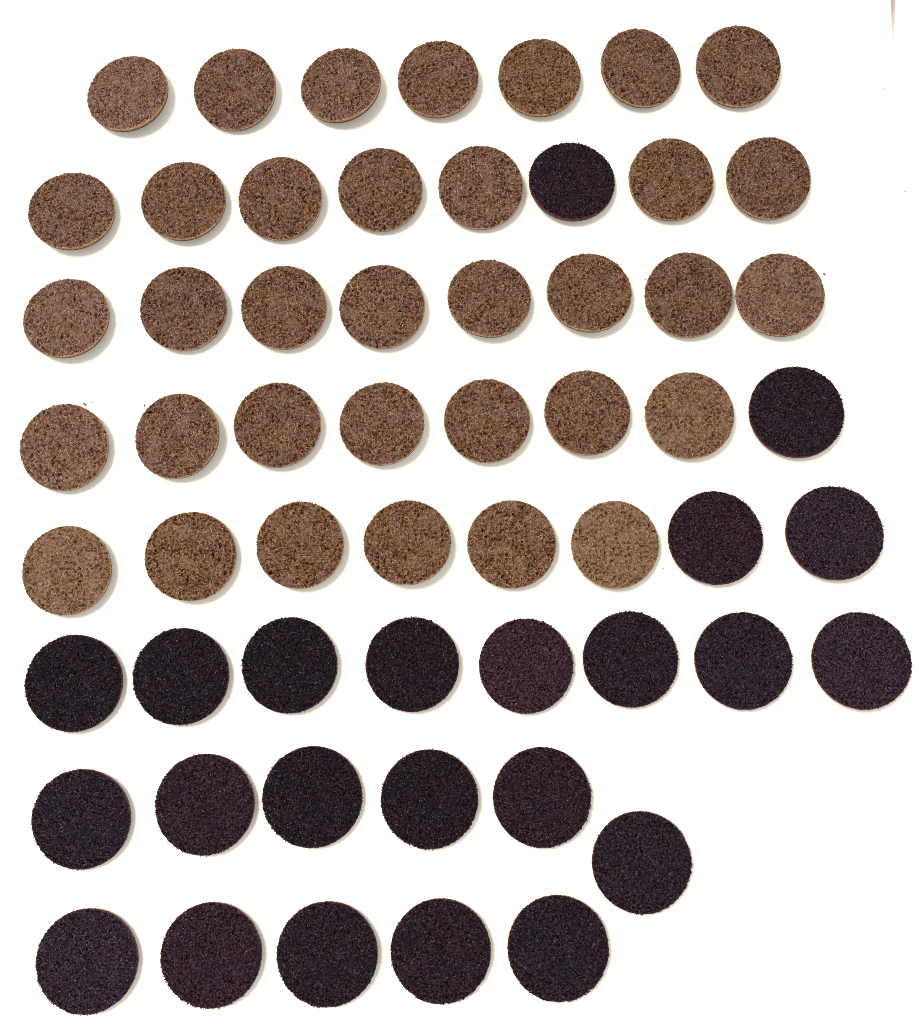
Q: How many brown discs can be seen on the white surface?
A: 35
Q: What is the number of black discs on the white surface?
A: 23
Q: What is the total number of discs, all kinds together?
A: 58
